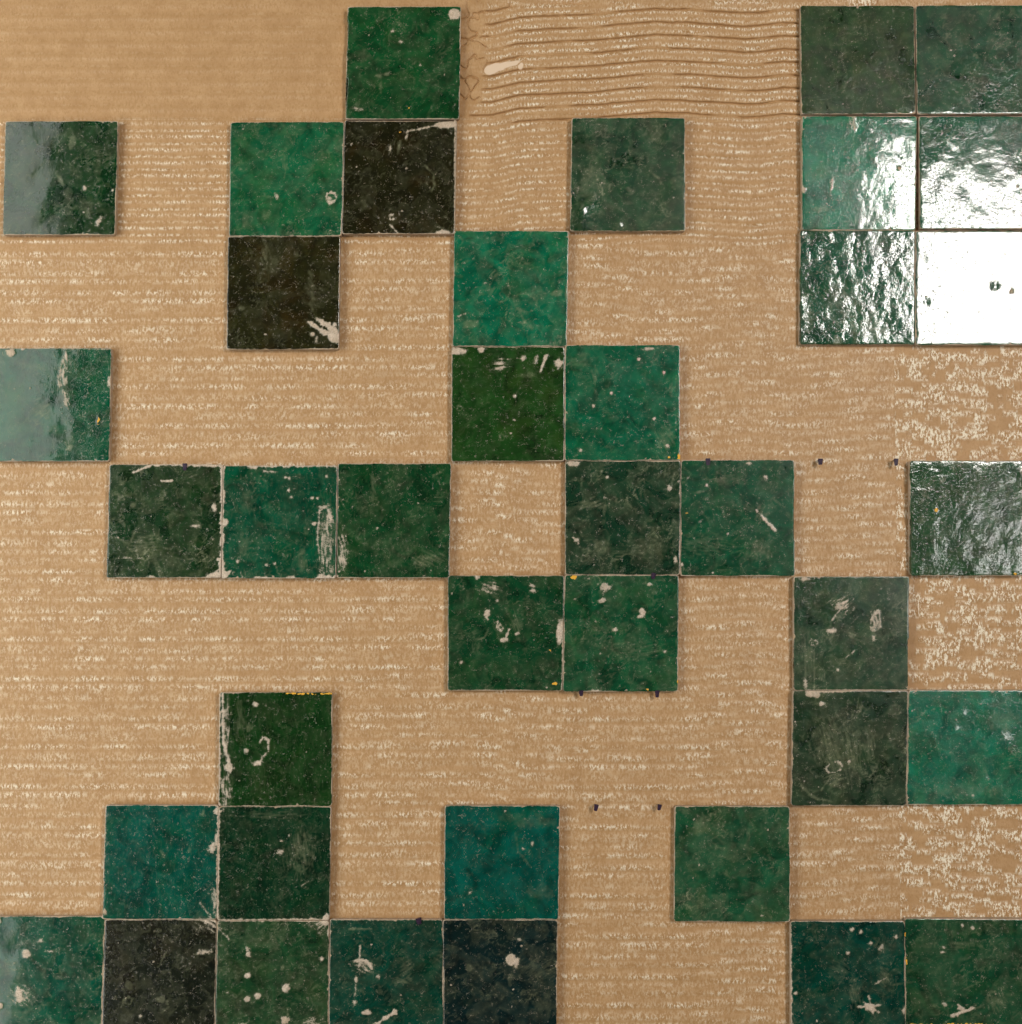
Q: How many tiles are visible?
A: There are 39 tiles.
